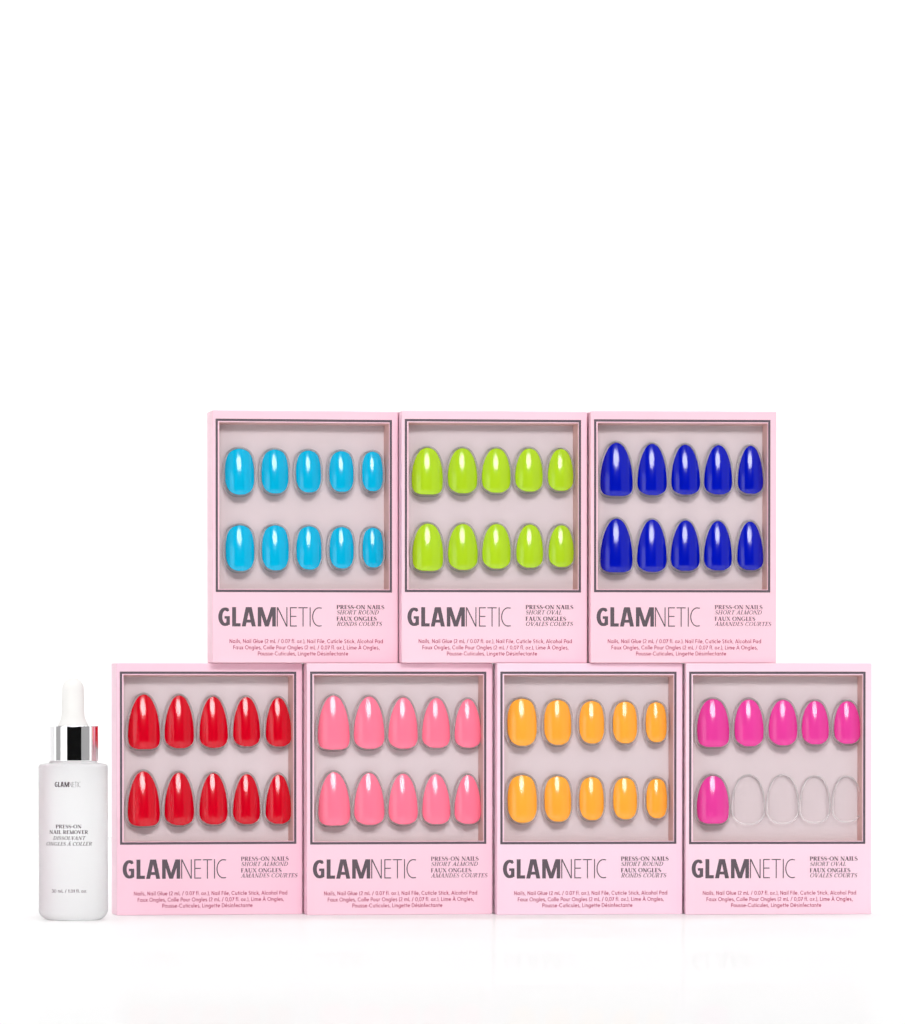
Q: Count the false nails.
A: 66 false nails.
